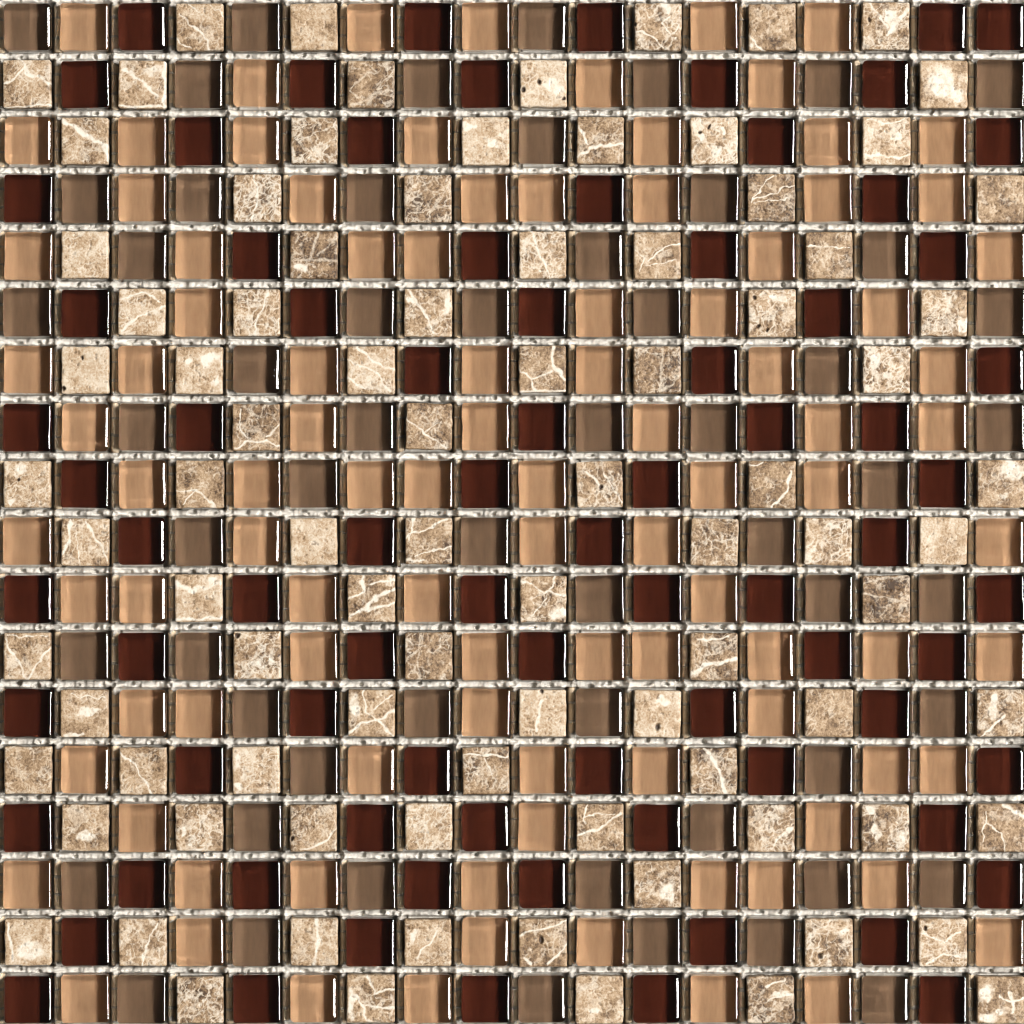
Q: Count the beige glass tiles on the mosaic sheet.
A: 98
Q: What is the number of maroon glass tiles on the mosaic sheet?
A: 80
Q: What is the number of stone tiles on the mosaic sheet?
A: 89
